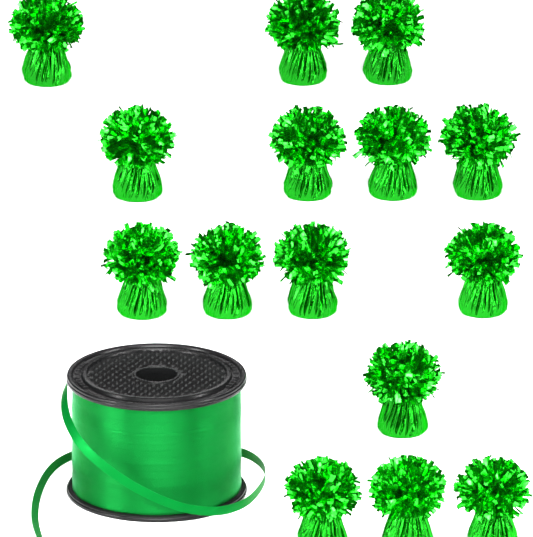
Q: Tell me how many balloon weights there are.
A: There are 15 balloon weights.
